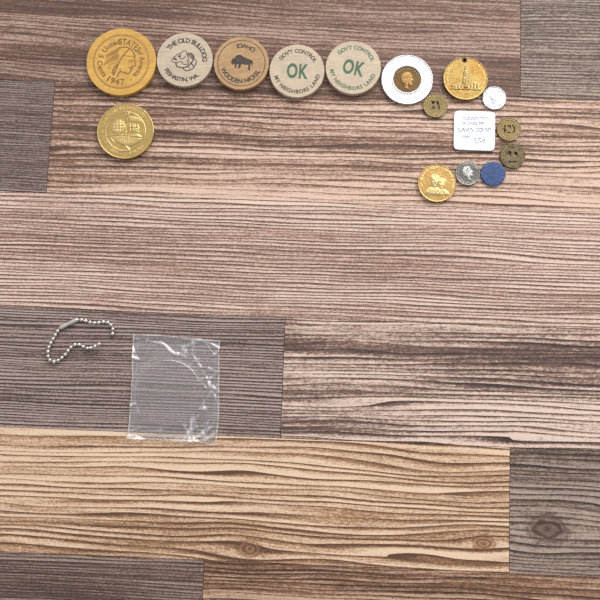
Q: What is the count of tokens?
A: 16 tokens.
